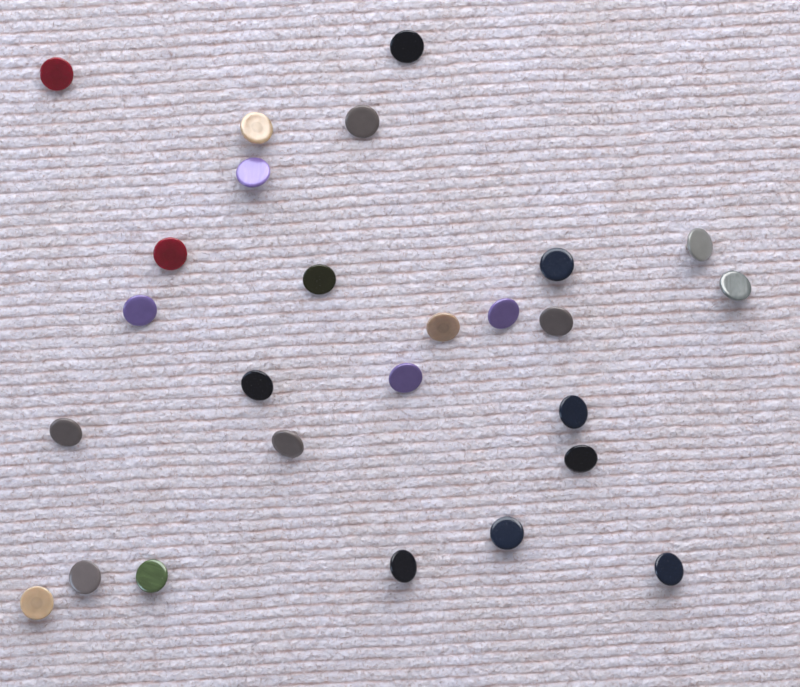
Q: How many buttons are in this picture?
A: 26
